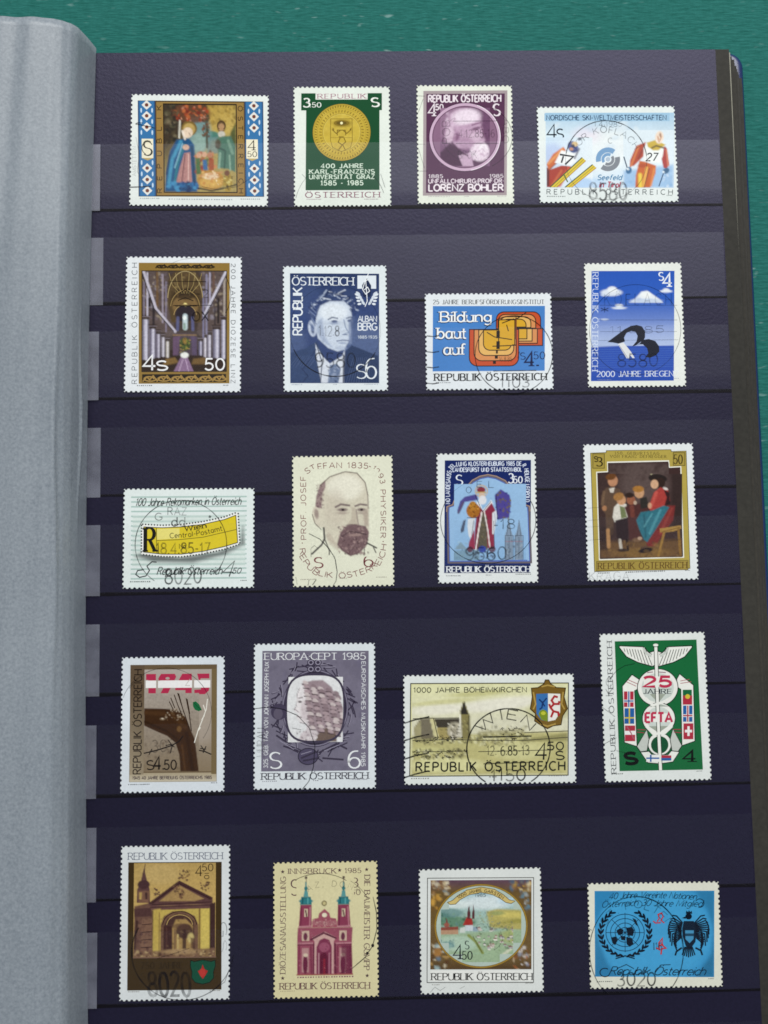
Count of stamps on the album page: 20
